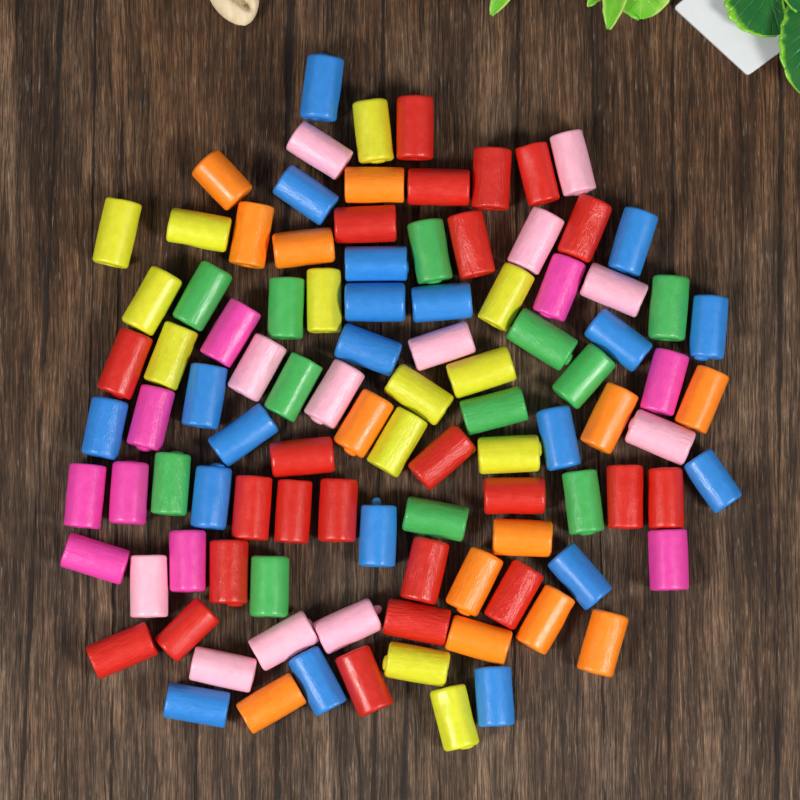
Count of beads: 102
